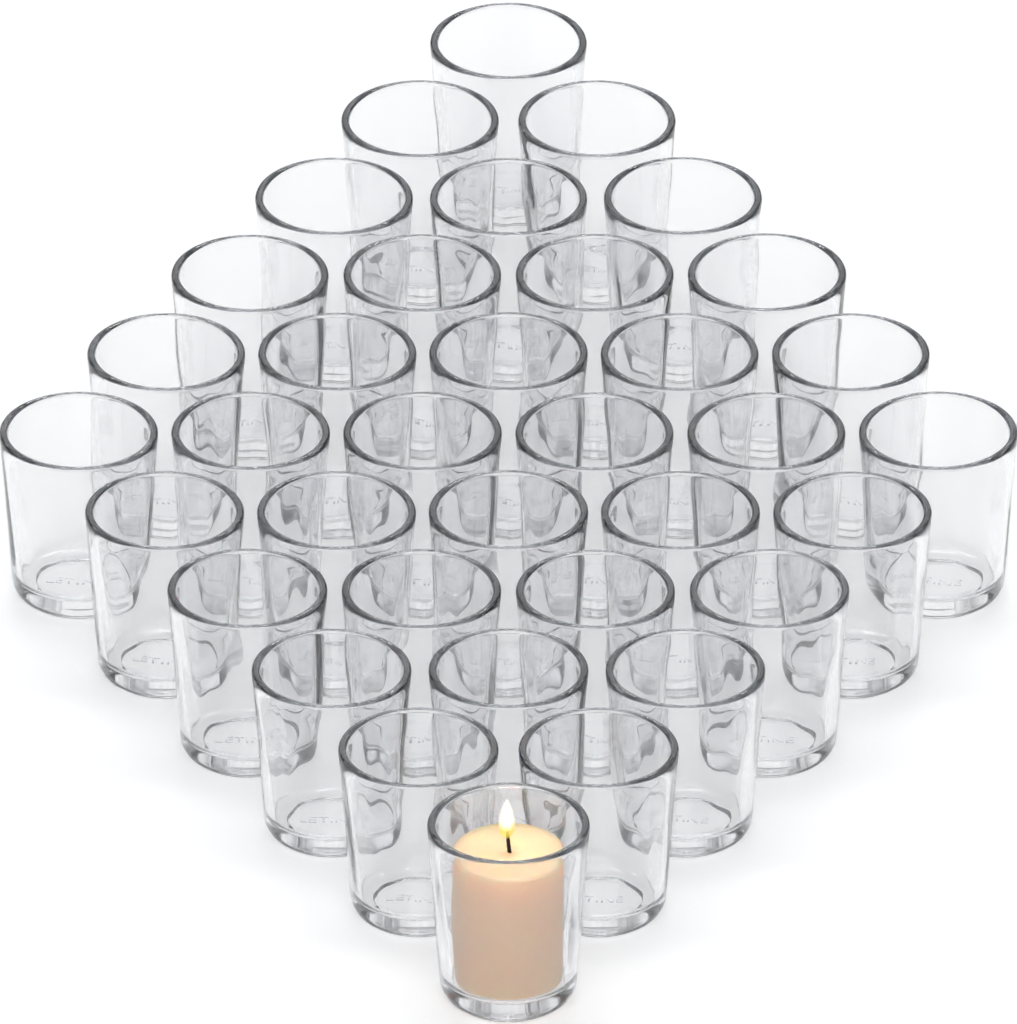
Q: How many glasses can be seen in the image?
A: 36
